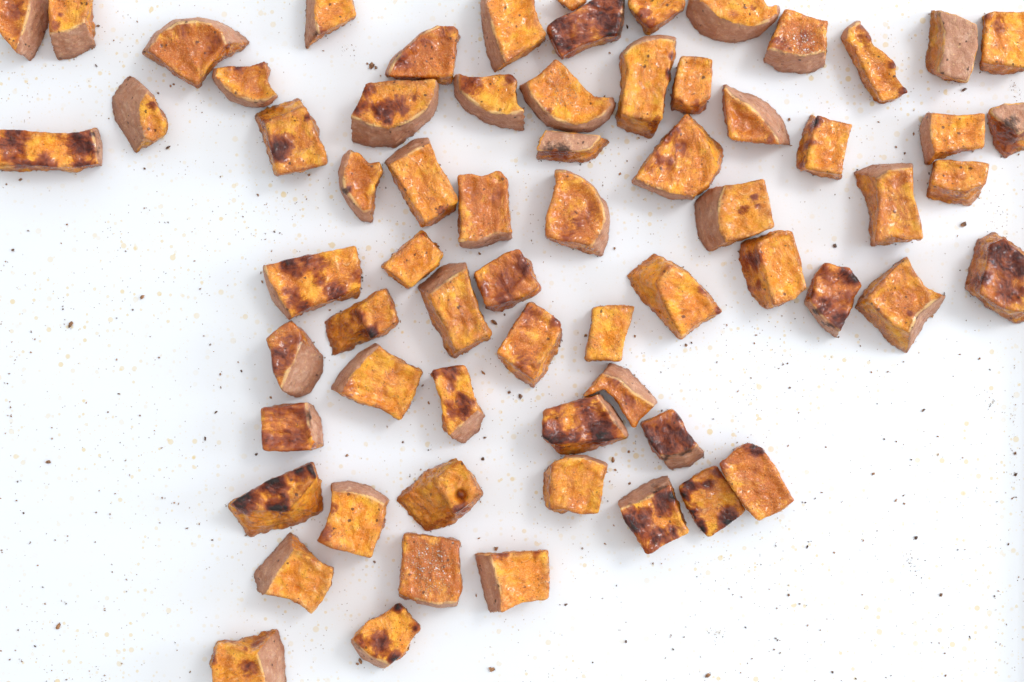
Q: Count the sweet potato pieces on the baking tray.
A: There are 67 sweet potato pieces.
